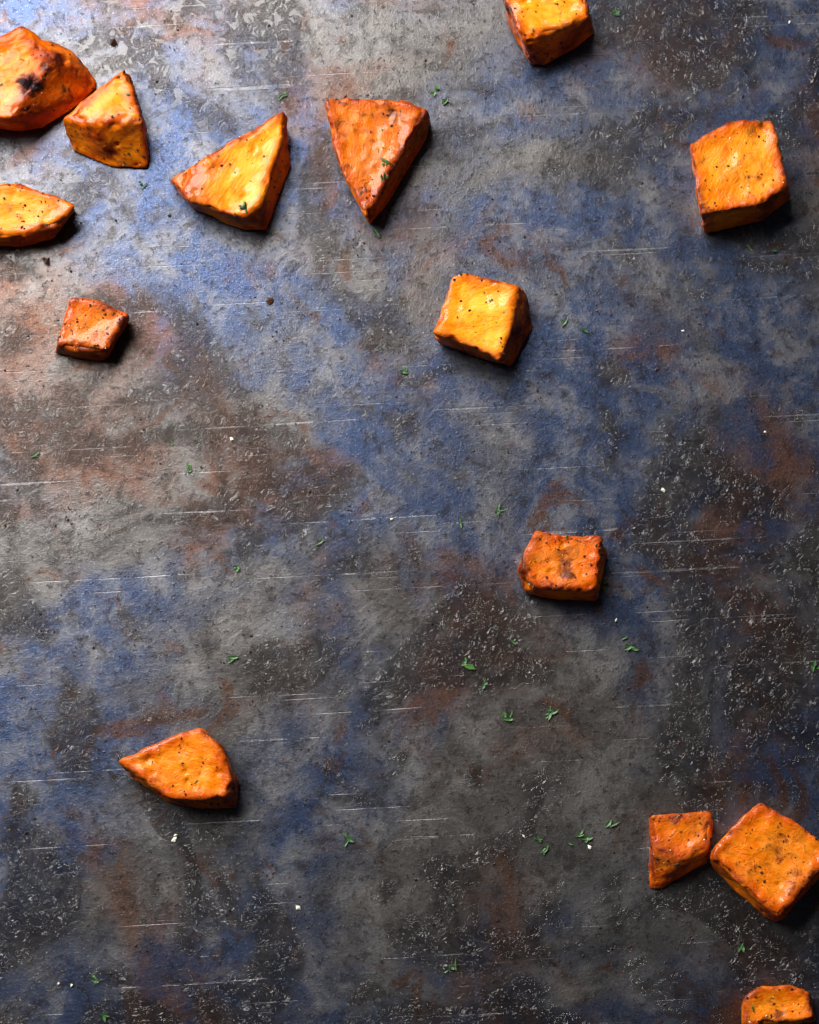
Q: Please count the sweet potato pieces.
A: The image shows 14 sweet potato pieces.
